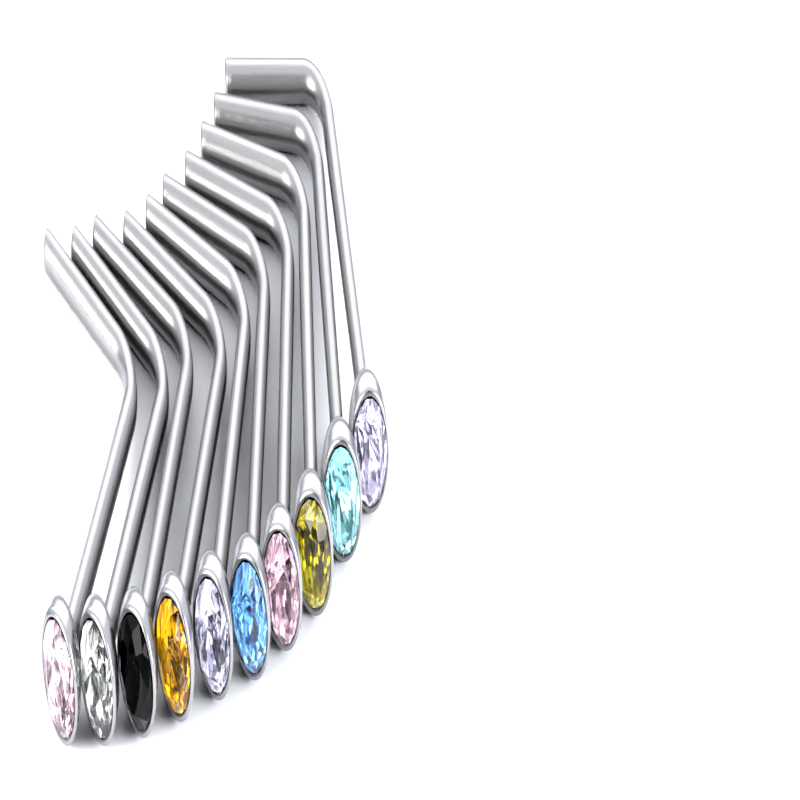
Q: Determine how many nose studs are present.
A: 10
